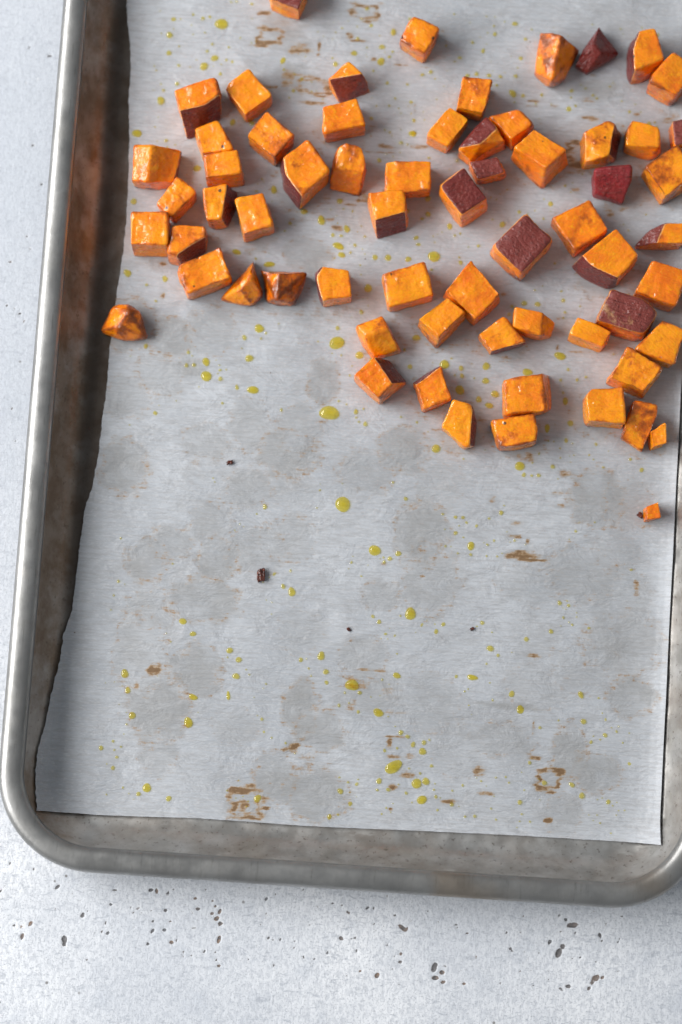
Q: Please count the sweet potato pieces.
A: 64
